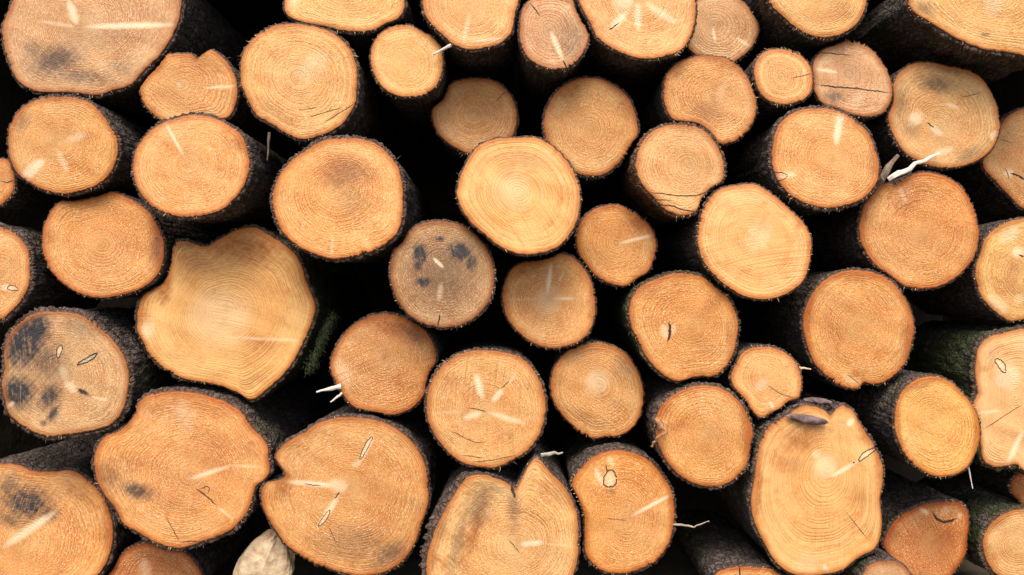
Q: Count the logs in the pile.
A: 56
